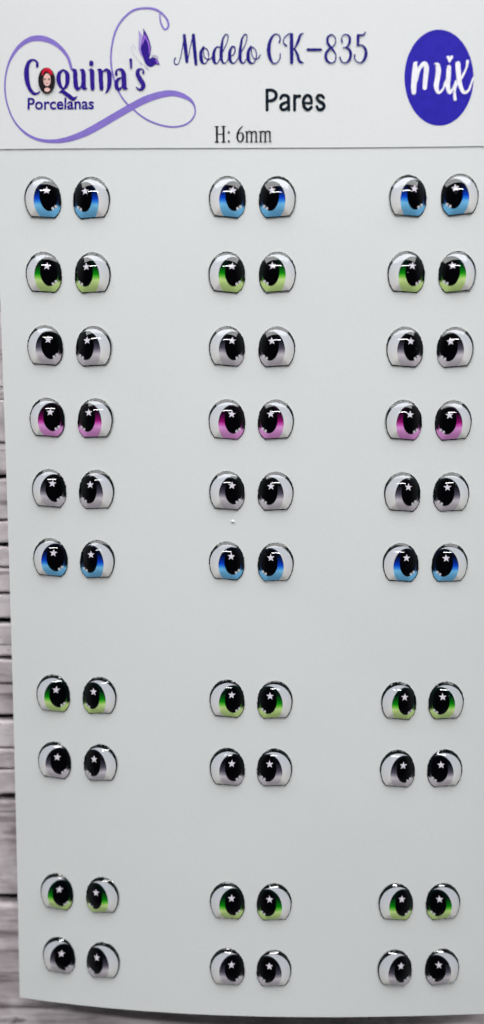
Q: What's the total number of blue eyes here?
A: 12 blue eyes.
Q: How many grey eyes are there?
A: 24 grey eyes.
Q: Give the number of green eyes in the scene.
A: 18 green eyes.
